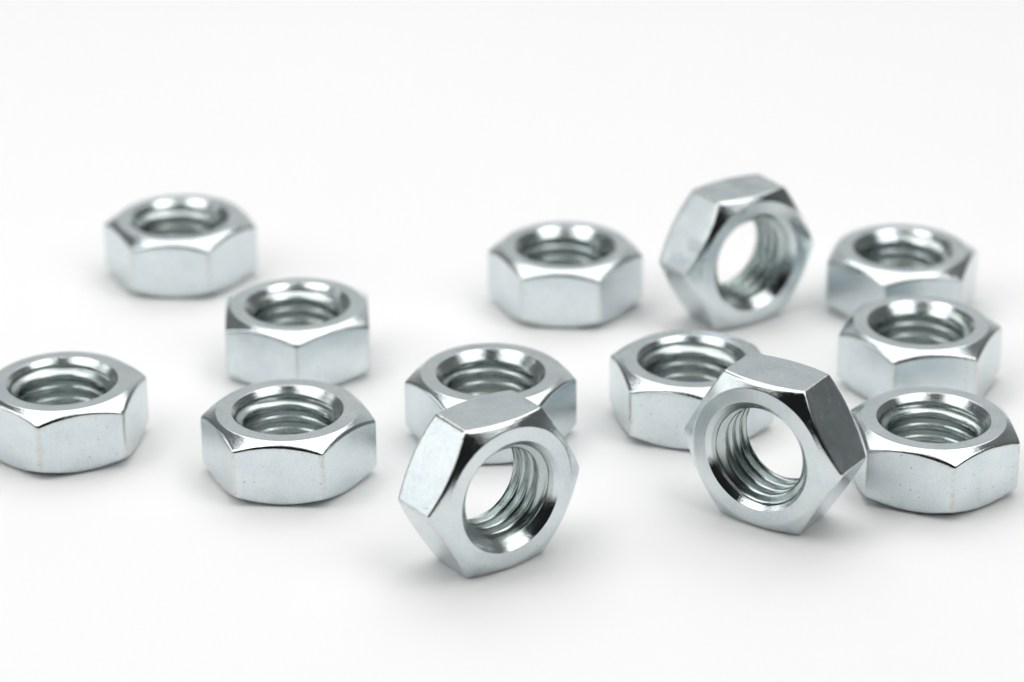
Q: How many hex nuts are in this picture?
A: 13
